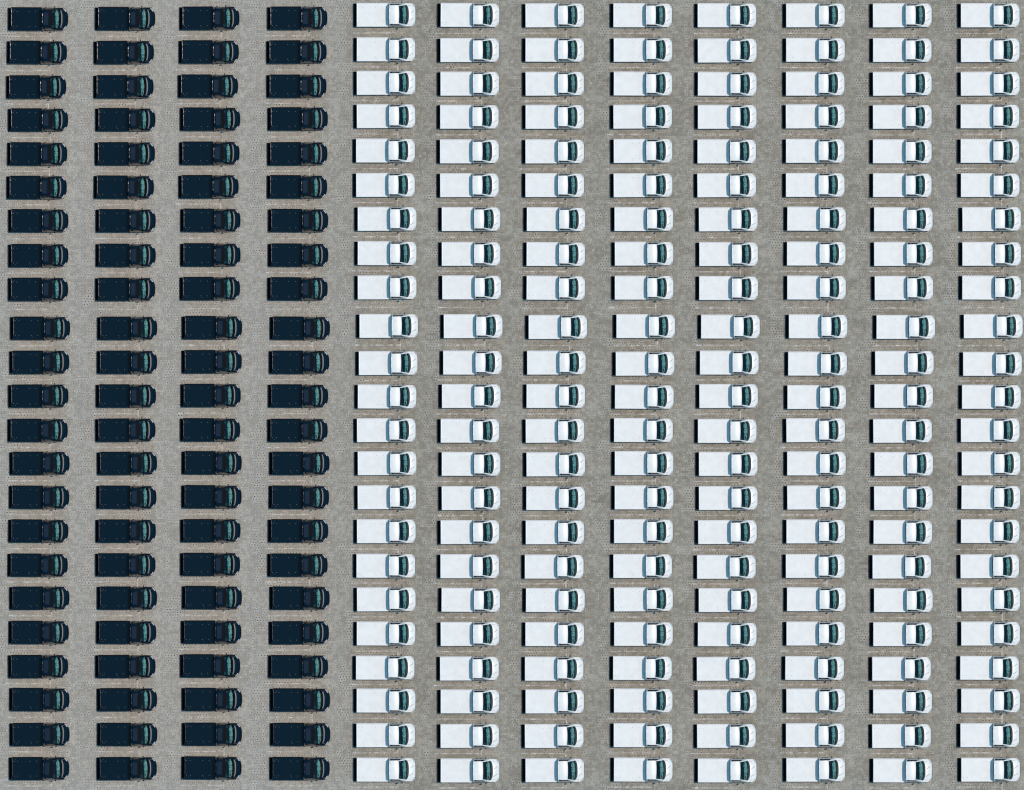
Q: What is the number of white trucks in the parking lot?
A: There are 184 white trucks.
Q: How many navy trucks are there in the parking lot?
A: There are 92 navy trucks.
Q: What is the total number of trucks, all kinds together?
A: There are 276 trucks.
